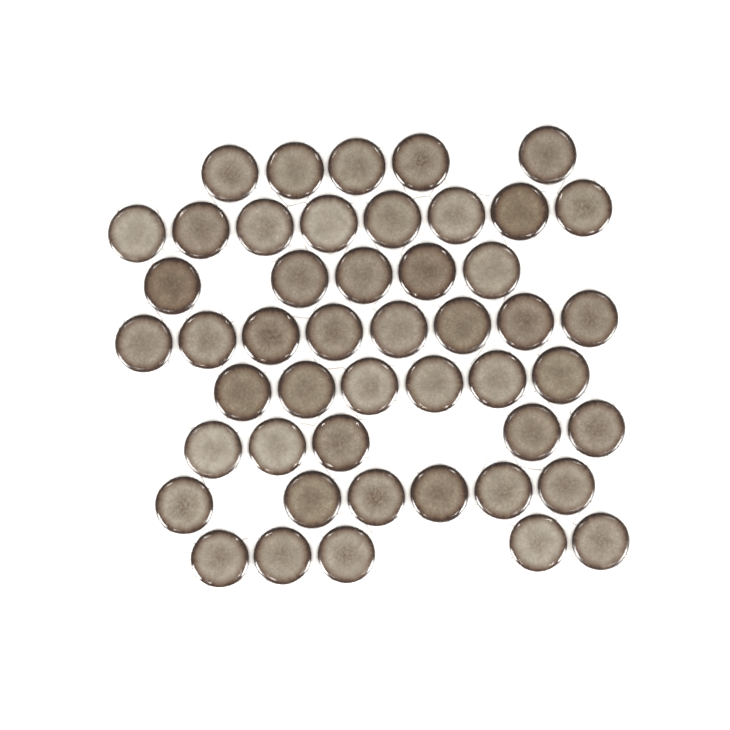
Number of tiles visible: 48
